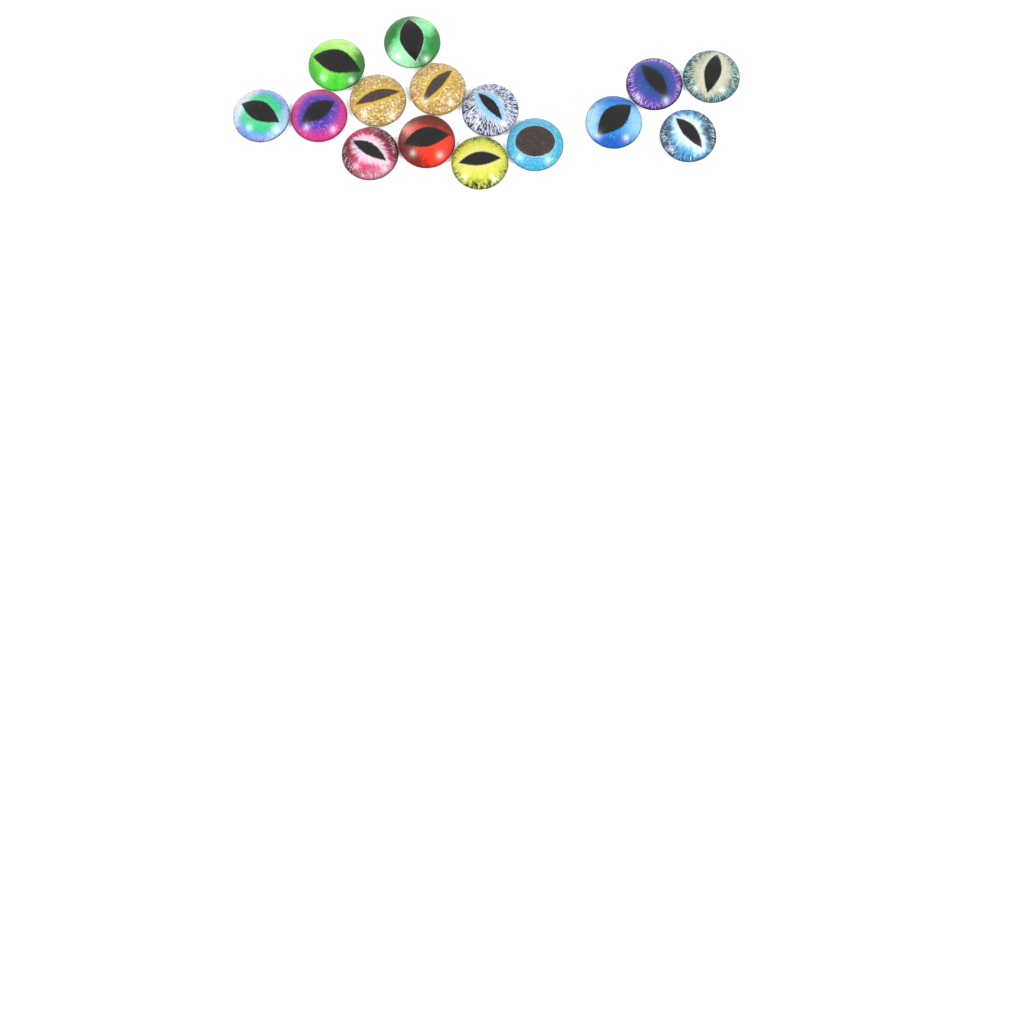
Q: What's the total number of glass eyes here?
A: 15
